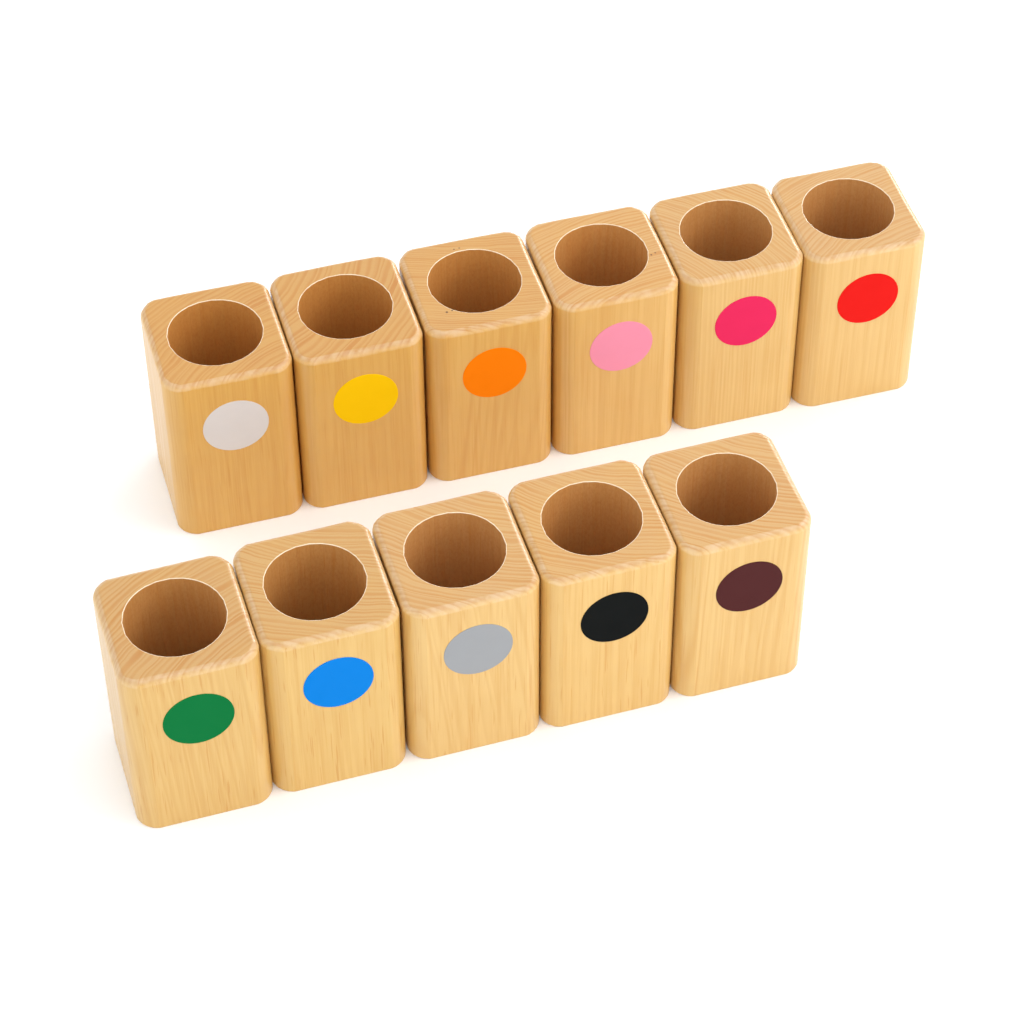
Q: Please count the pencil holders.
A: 11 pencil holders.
